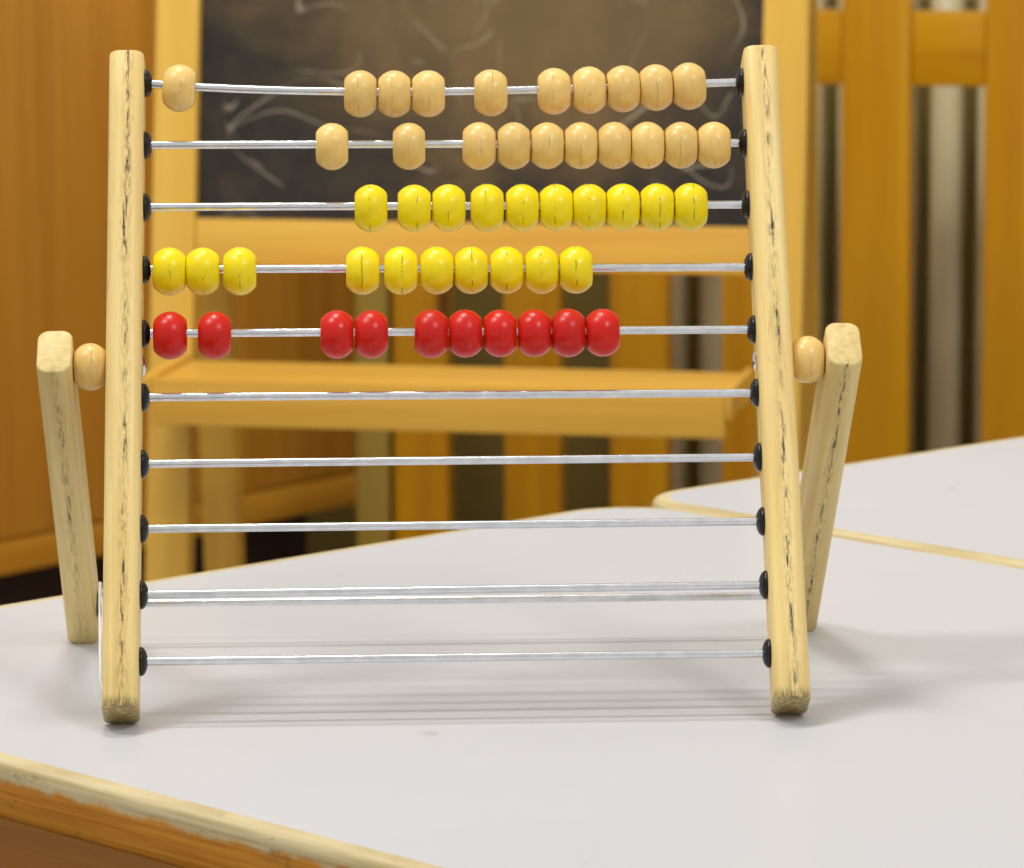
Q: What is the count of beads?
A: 50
